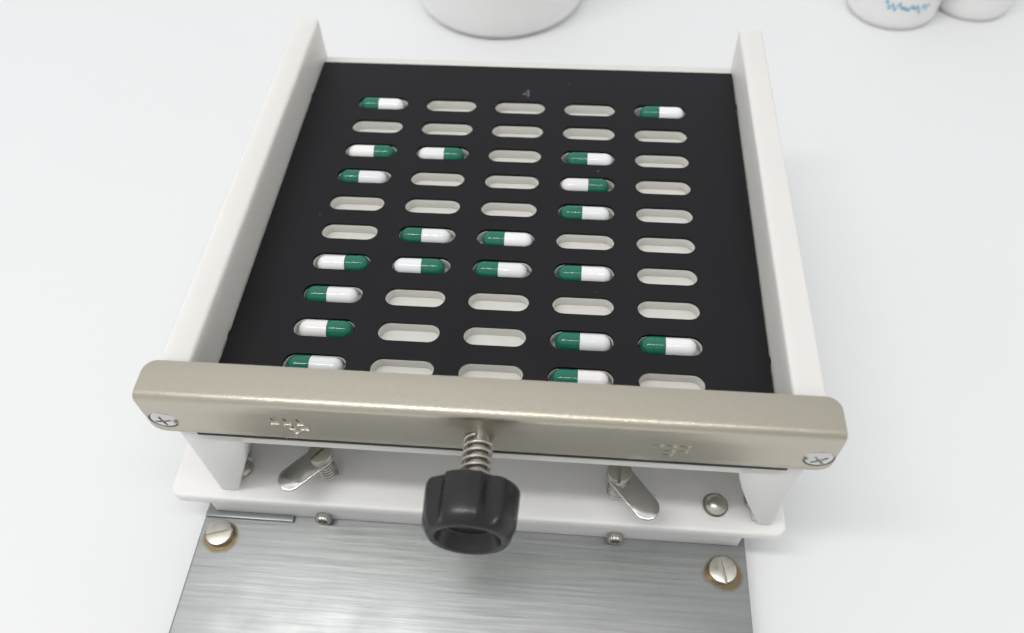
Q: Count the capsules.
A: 20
